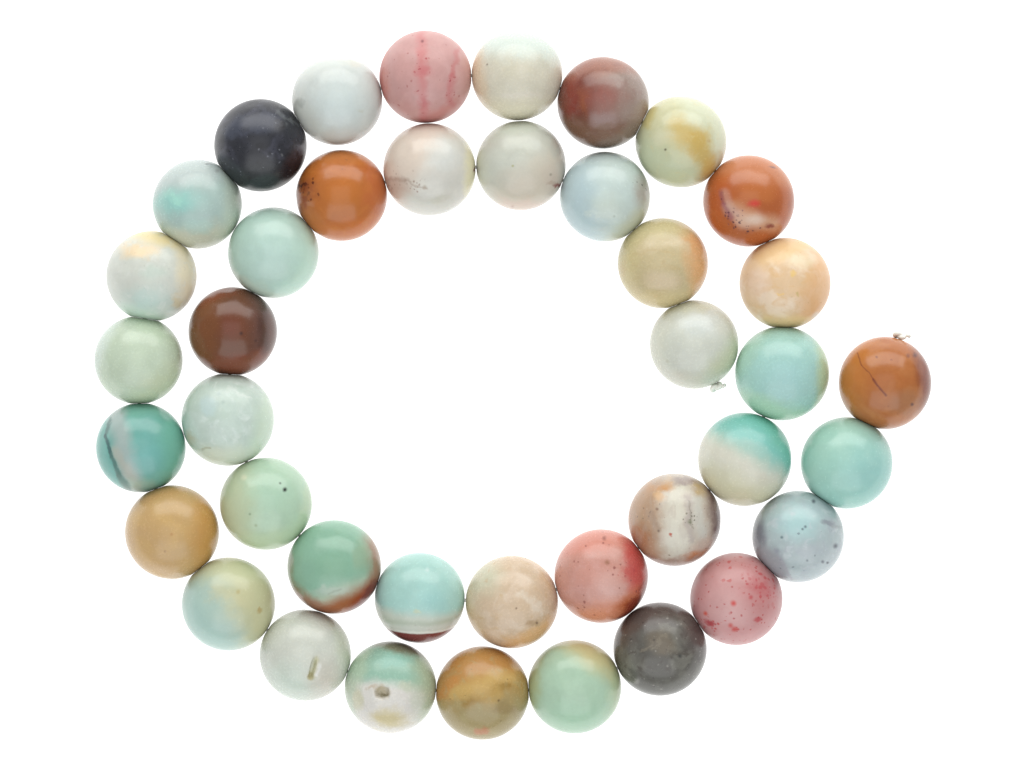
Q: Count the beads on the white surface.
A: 40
